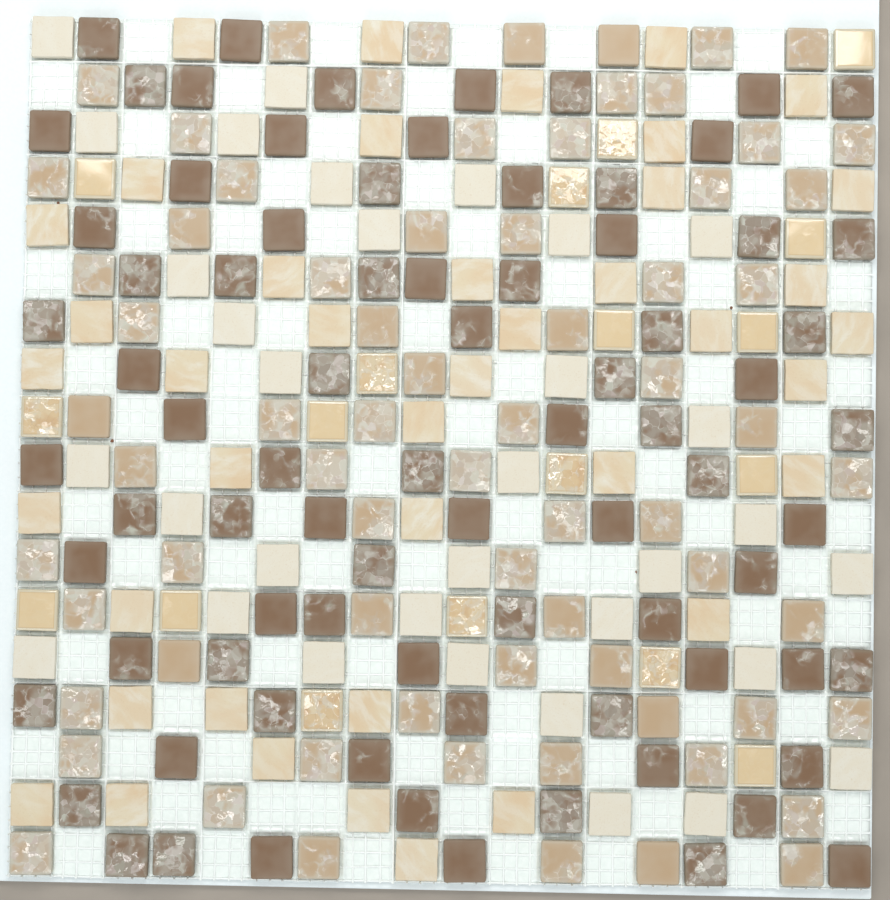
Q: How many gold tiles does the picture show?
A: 18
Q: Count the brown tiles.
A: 80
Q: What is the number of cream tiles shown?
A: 74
